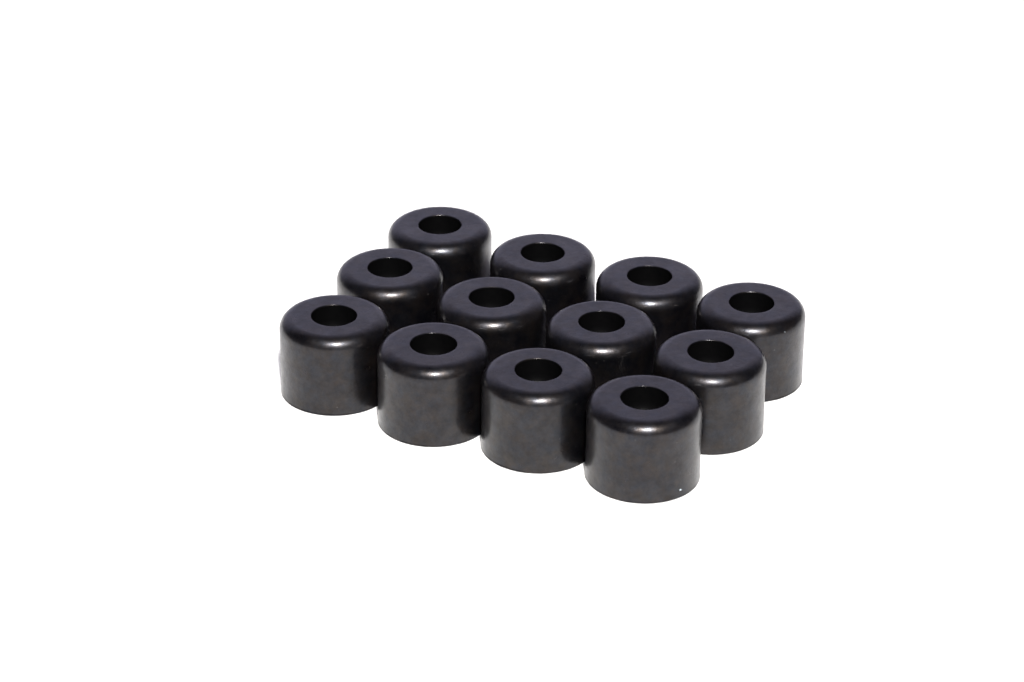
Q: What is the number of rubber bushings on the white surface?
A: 12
